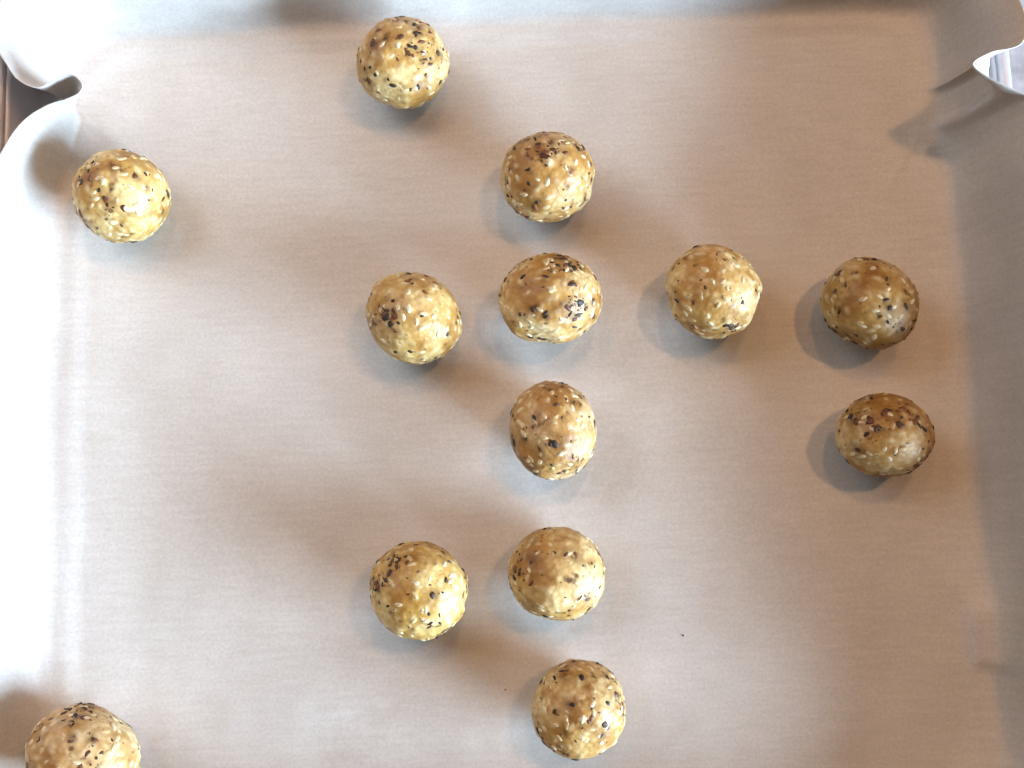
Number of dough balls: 13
